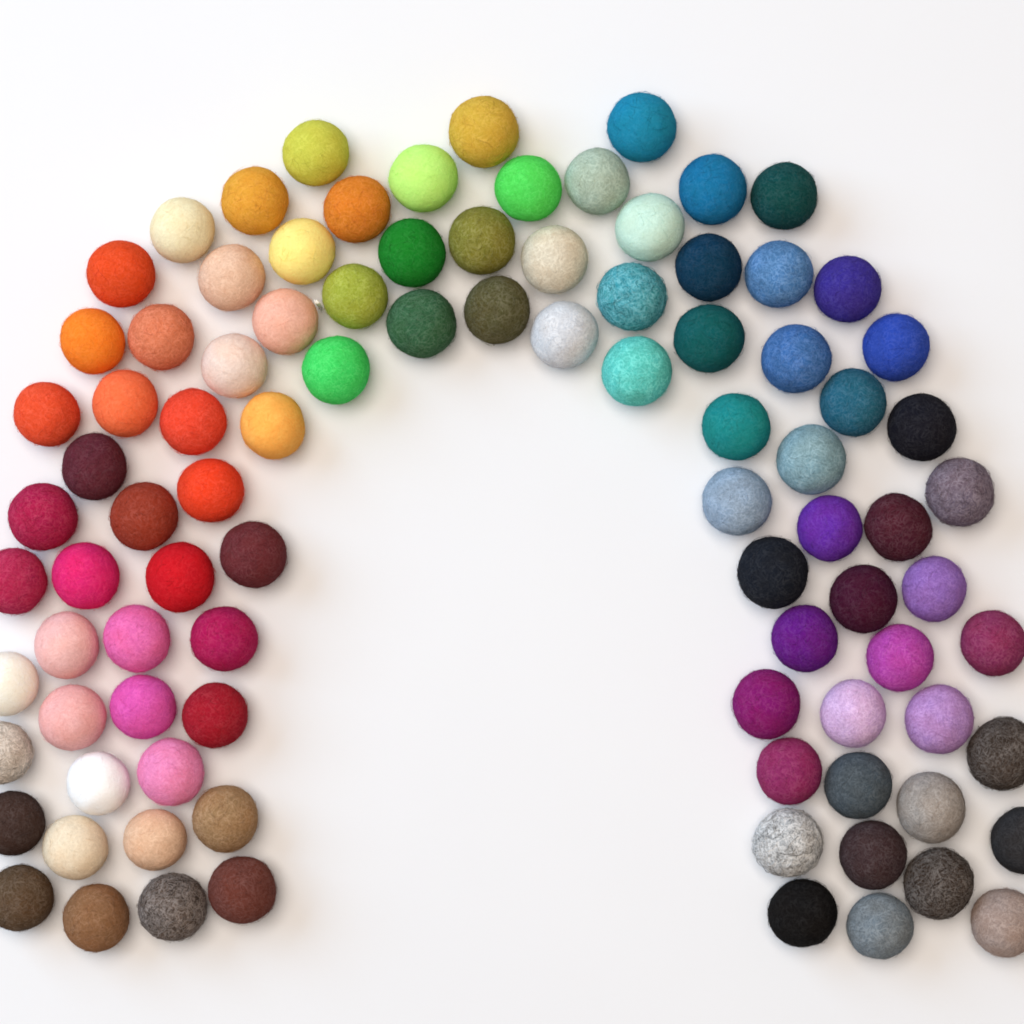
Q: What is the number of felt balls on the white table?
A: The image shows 93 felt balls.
